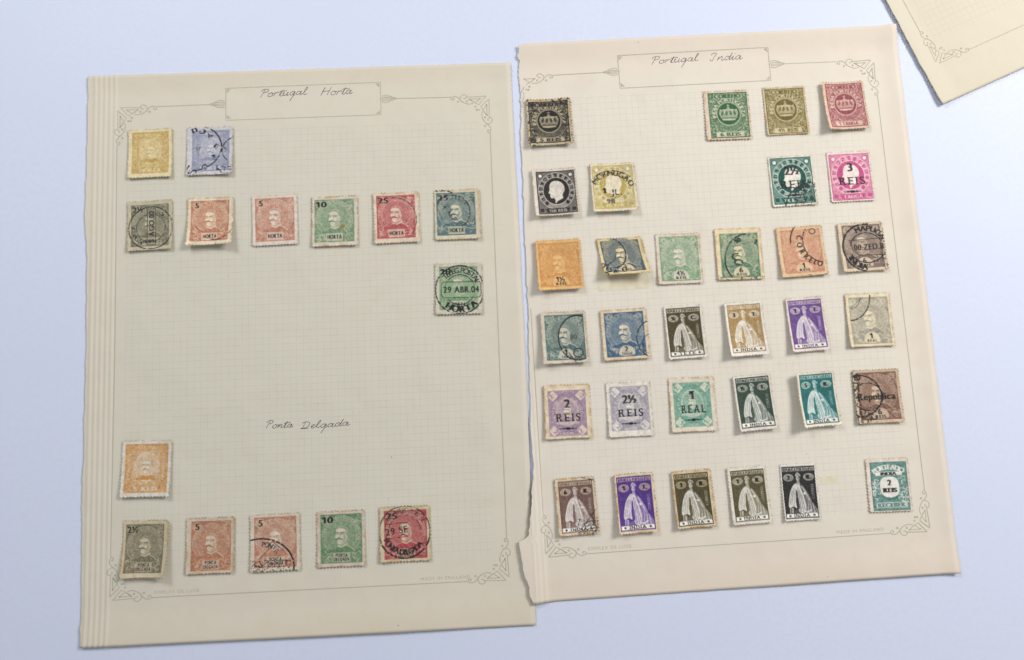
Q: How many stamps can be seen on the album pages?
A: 47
